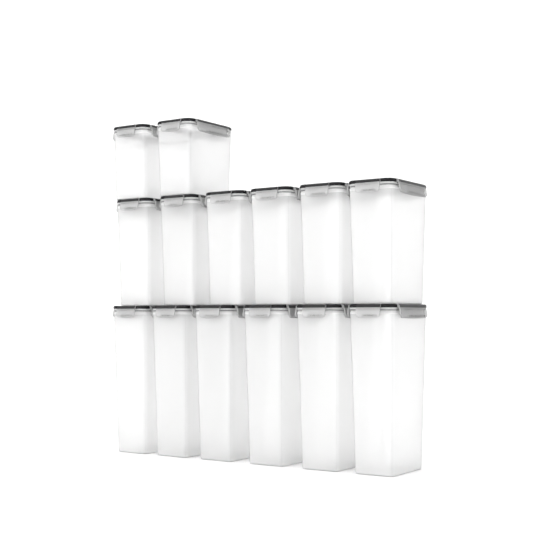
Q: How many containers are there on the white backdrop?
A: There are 14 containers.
